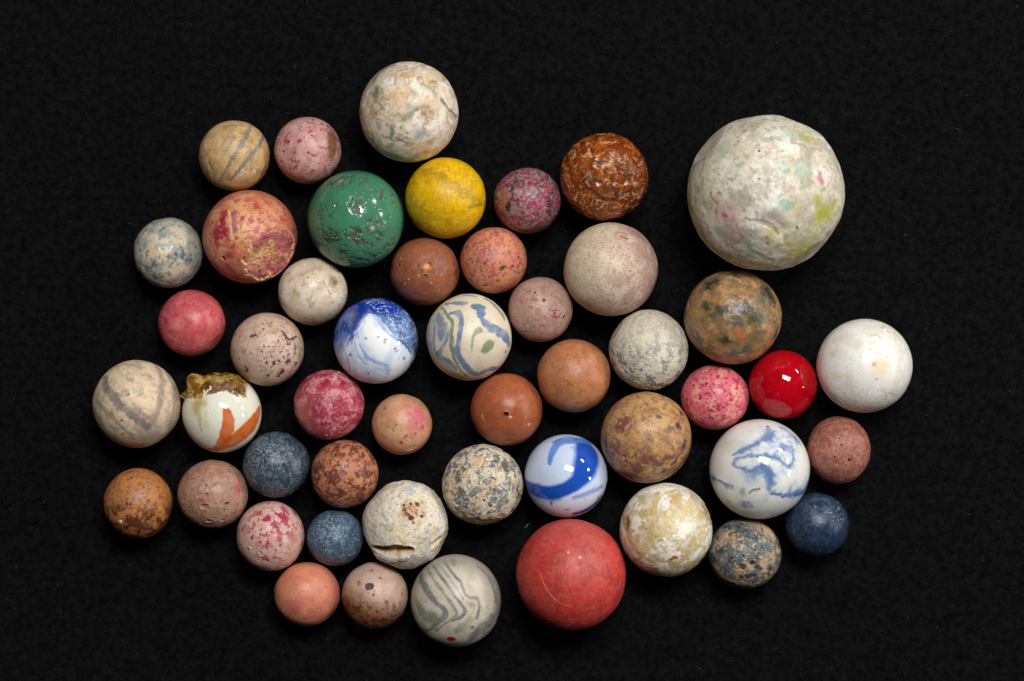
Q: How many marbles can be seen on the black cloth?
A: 49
